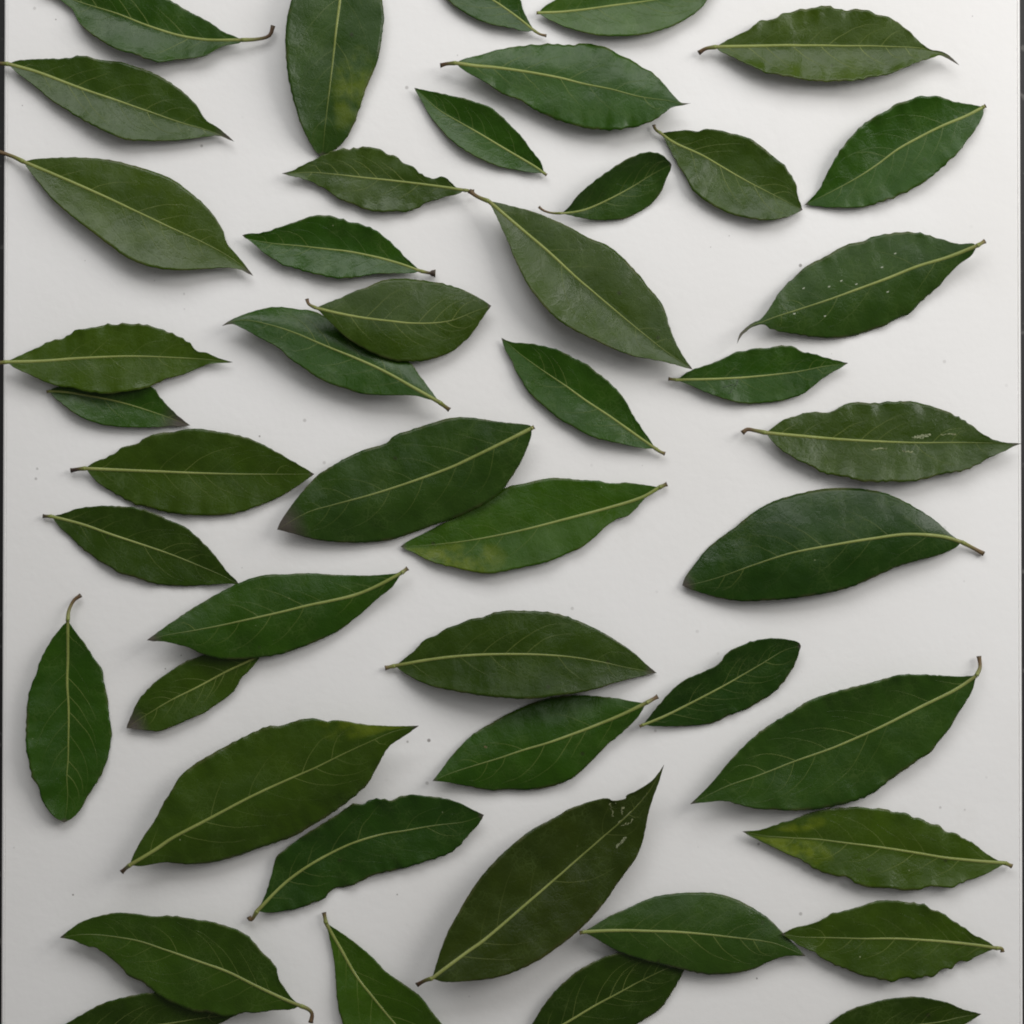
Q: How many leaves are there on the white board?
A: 46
